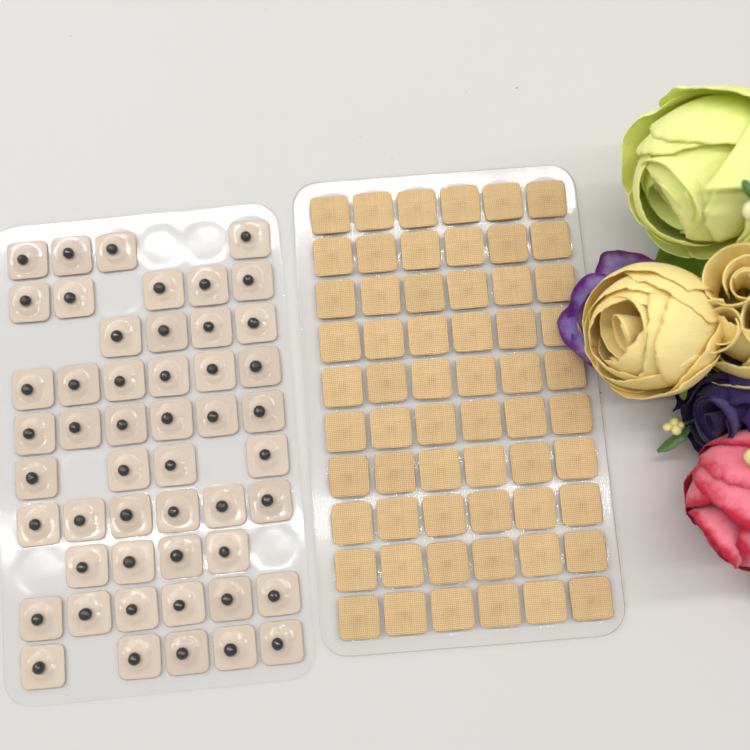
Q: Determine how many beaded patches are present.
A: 50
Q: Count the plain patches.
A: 60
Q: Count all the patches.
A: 110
